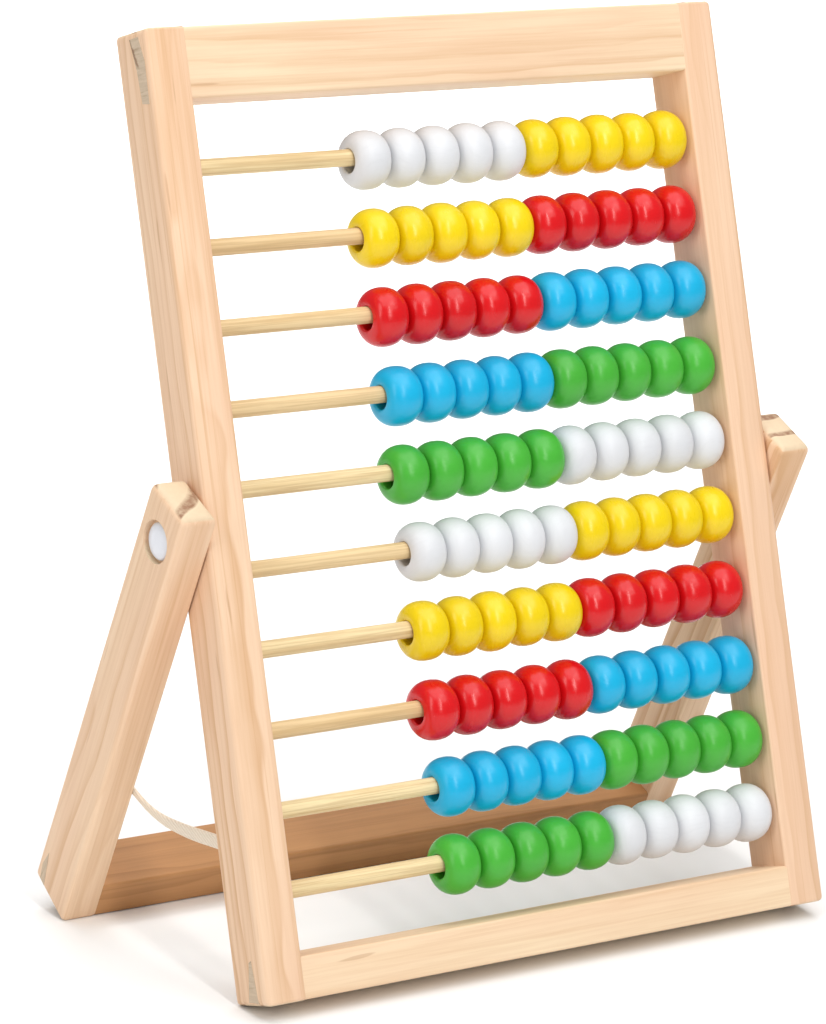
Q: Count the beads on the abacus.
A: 100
